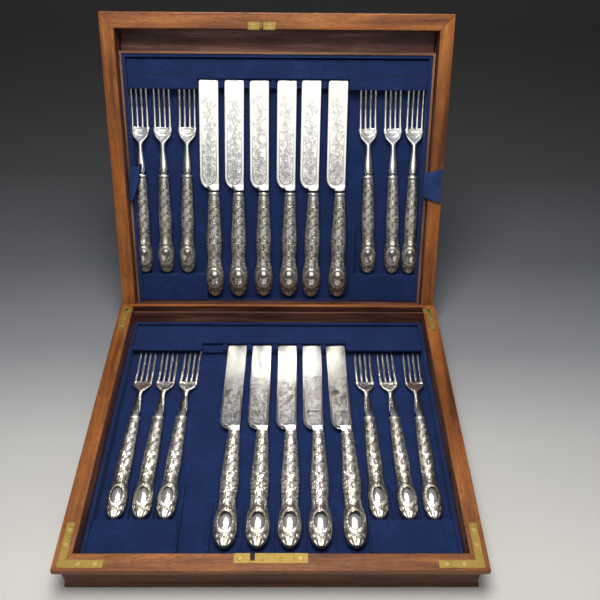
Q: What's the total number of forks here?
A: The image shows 12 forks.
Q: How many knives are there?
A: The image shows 11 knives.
